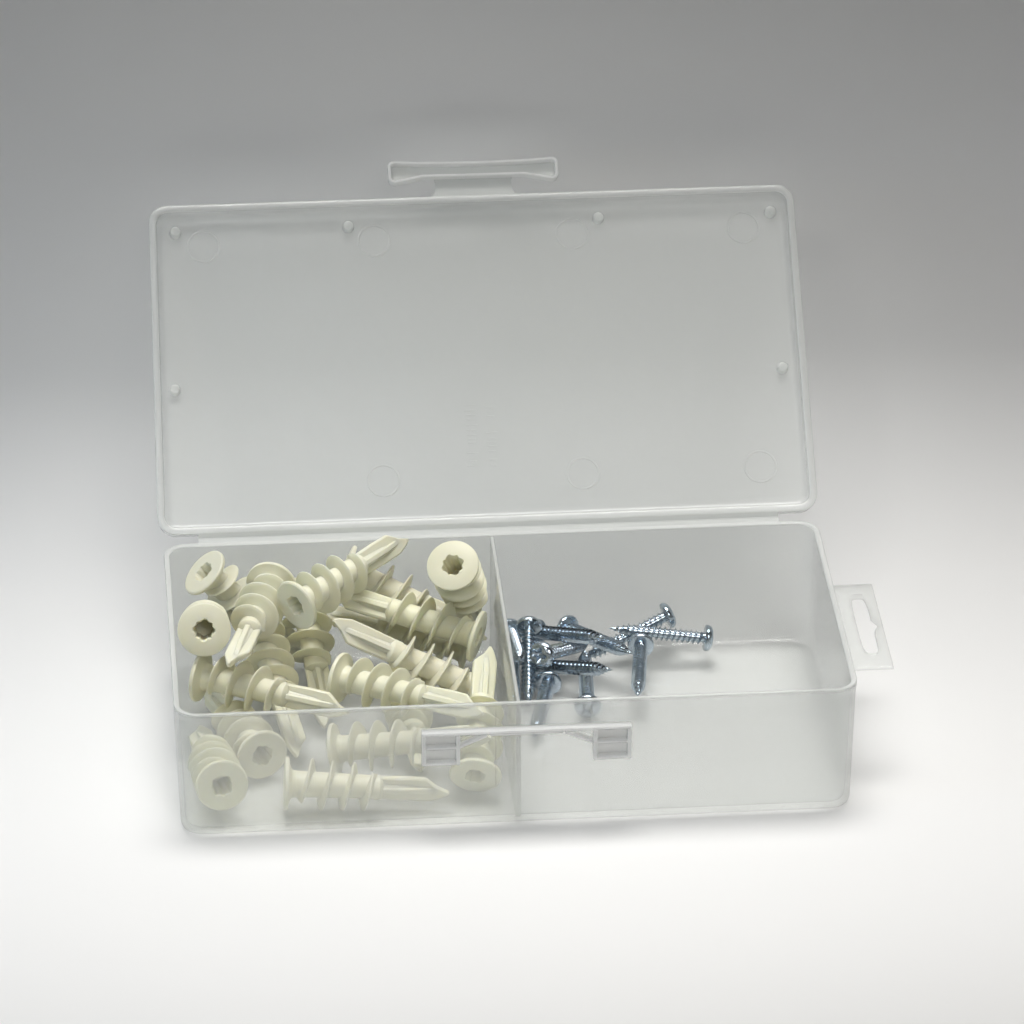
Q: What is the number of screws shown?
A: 12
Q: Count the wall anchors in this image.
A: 19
